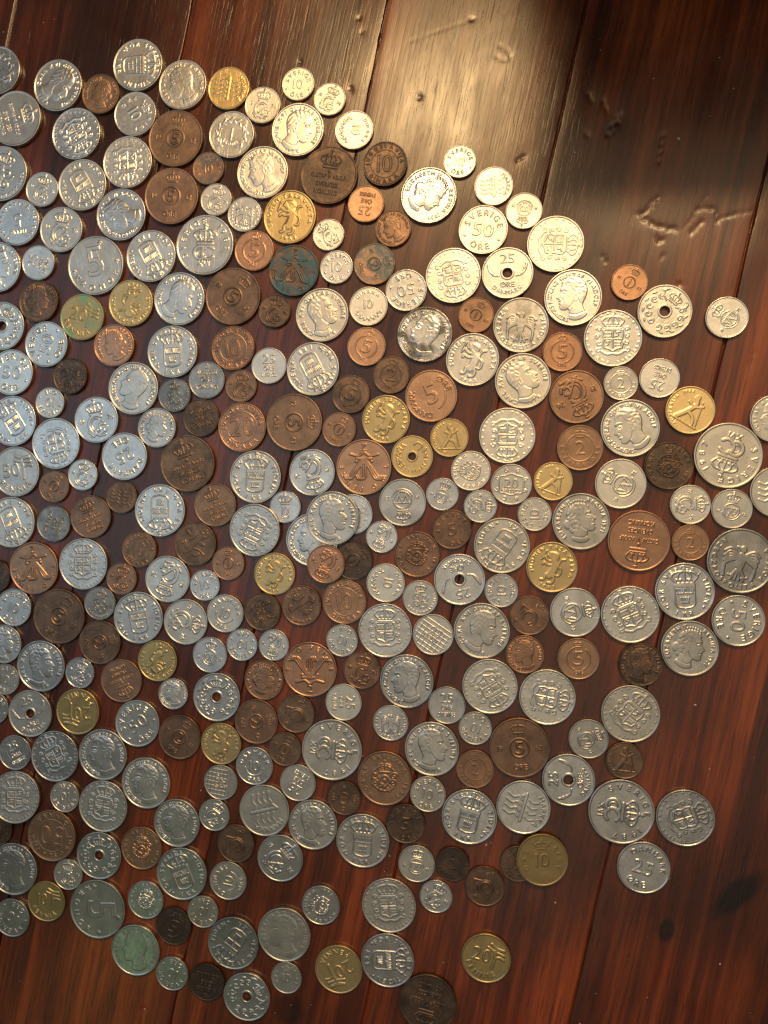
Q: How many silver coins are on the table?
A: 184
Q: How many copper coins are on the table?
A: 83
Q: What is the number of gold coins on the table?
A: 18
